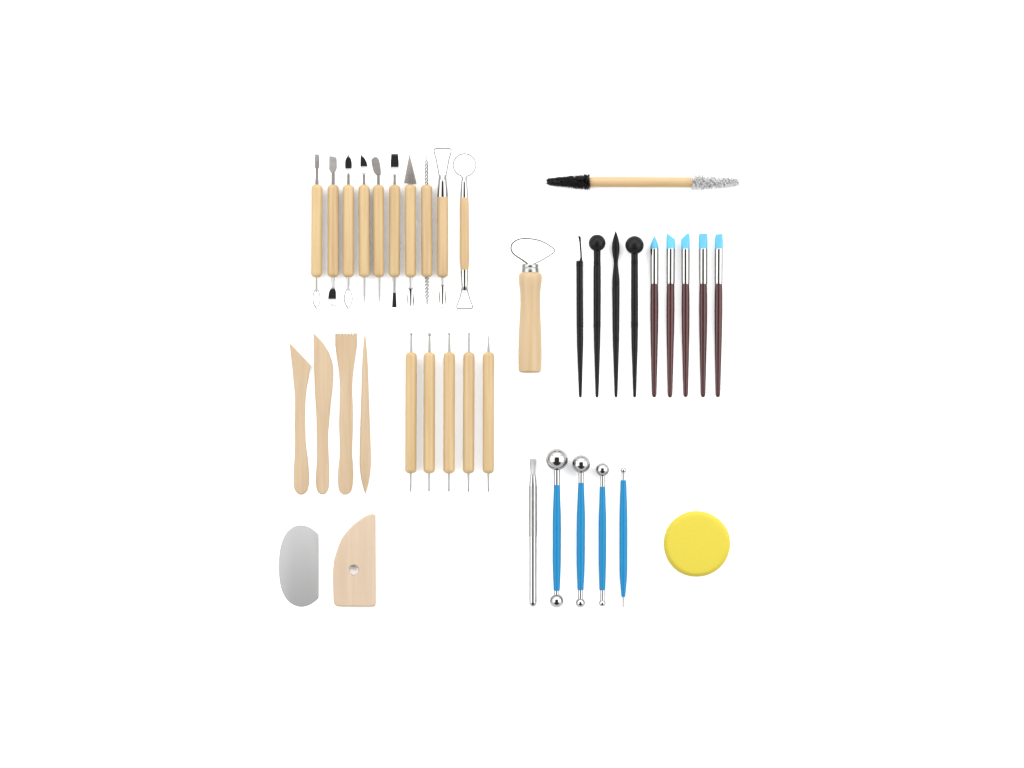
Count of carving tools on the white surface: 10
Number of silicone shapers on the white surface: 5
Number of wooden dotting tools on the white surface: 5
